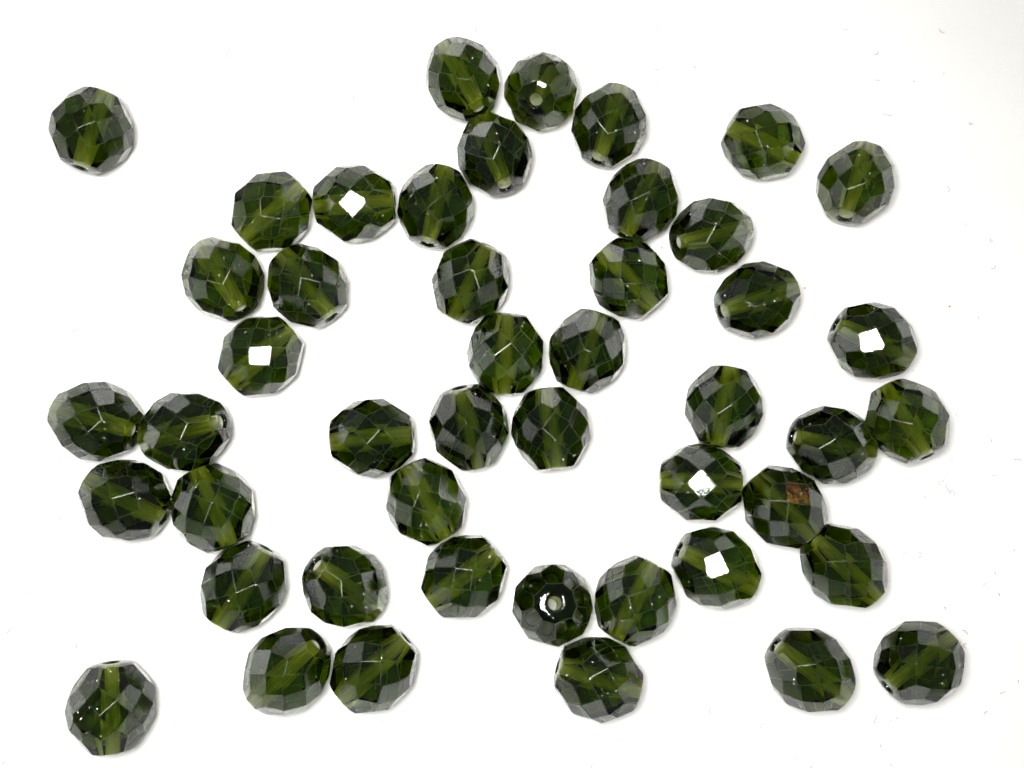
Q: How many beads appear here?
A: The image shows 47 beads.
